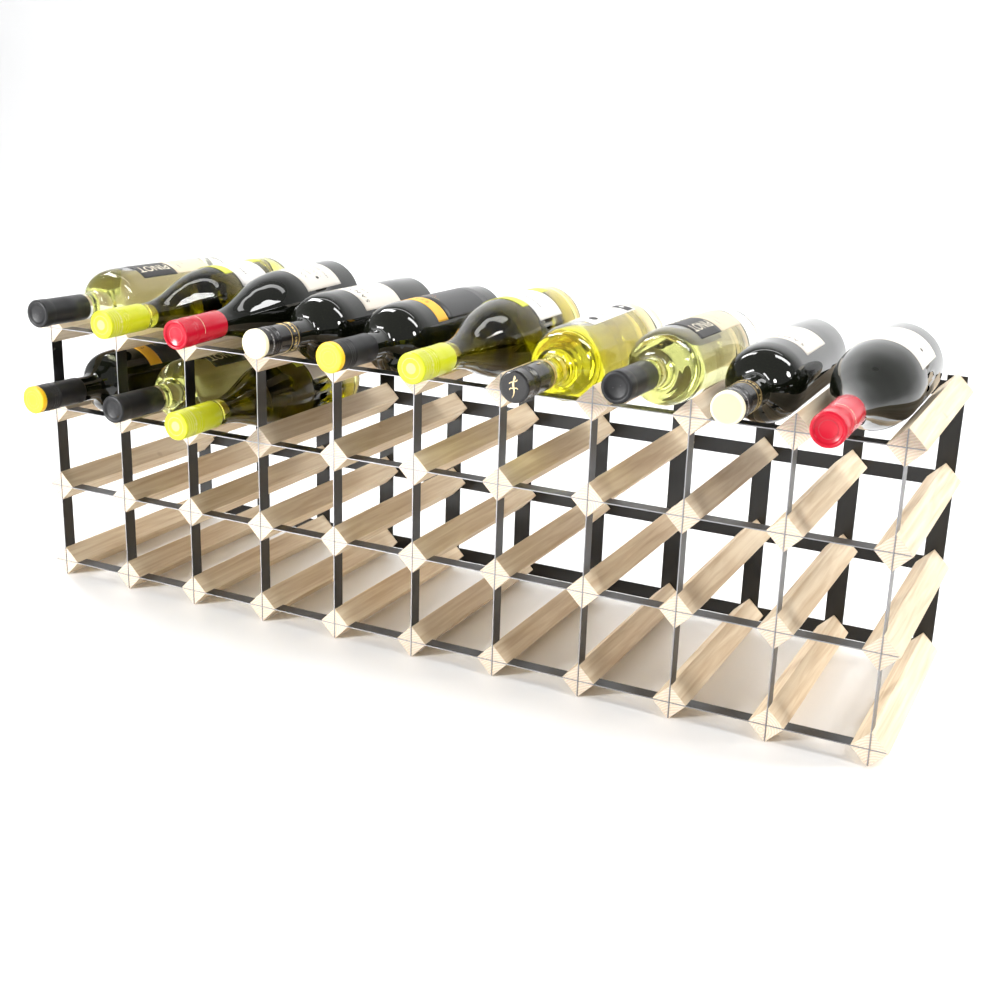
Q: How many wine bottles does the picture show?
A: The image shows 13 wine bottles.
